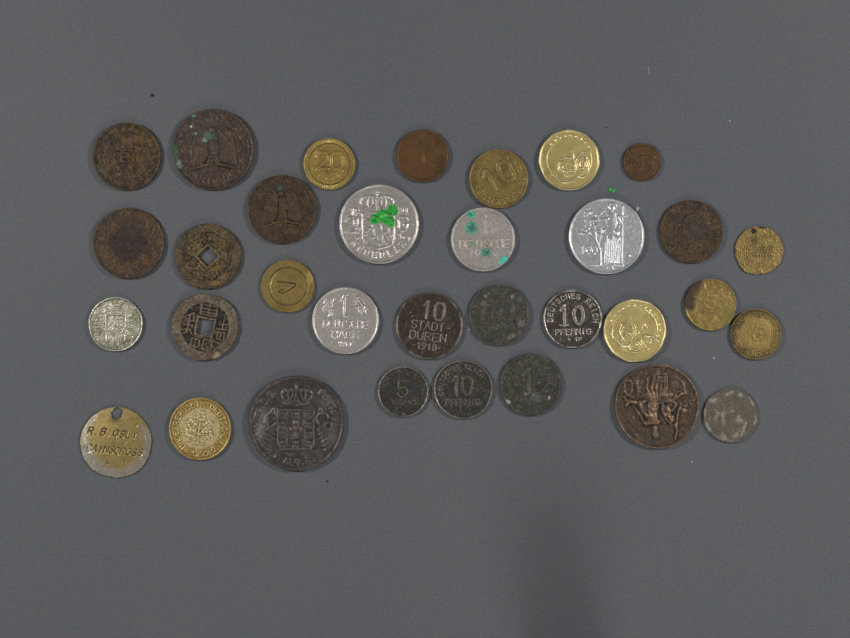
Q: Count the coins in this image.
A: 33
